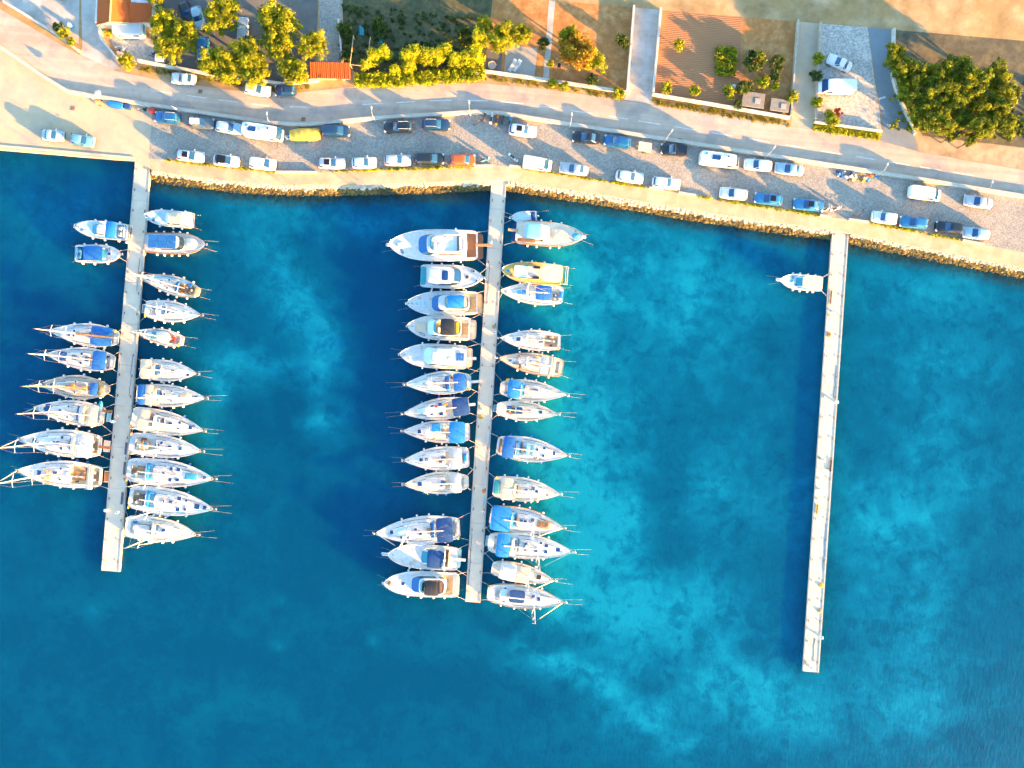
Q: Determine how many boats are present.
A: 48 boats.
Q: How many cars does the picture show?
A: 41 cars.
